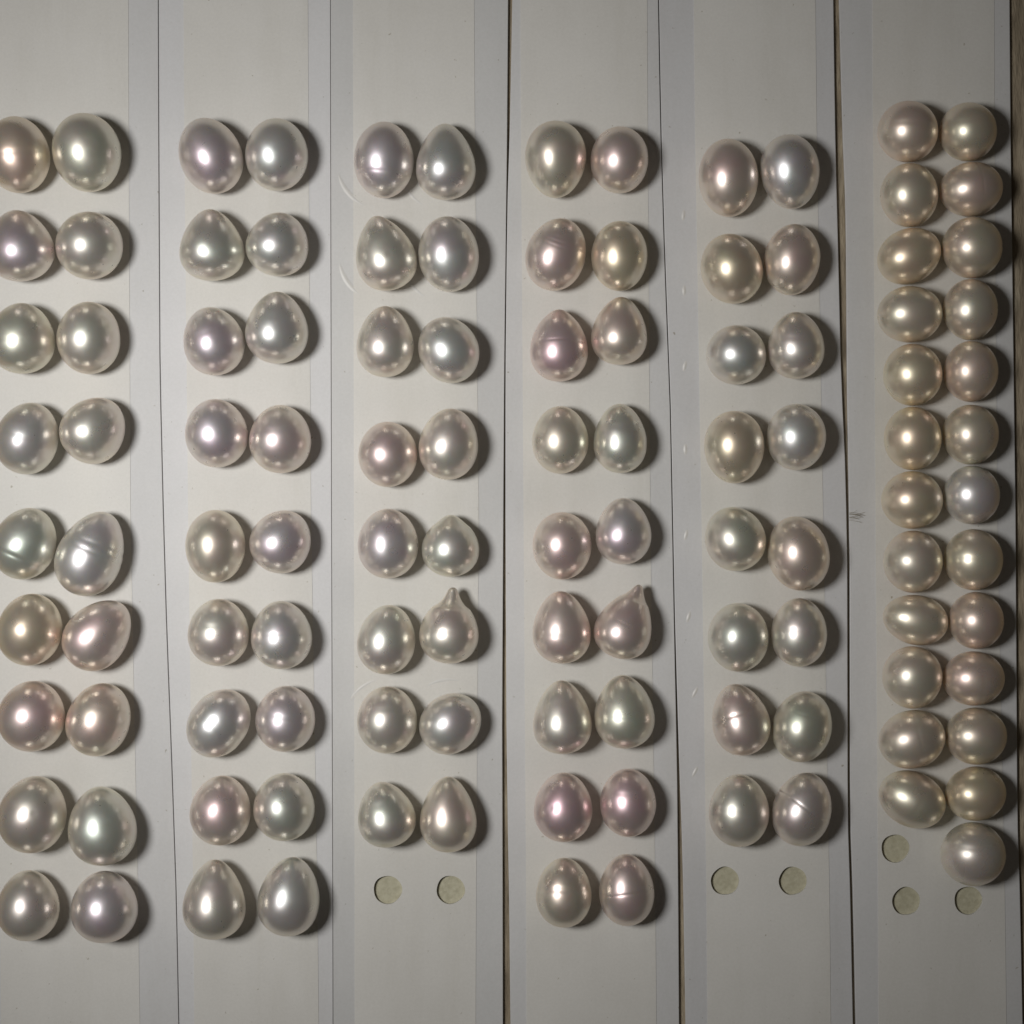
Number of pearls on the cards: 111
